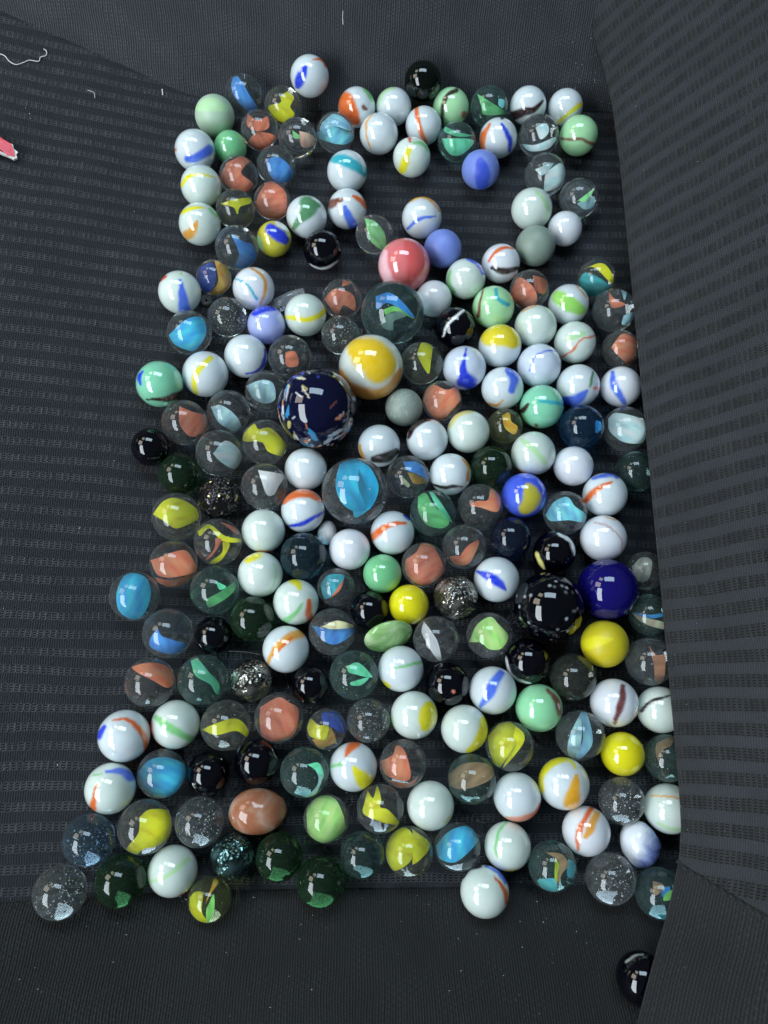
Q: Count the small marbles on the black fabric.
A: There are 200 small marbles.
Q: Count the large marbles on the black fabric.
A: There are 7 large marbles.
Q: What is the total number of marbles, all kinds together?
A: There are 207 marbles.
